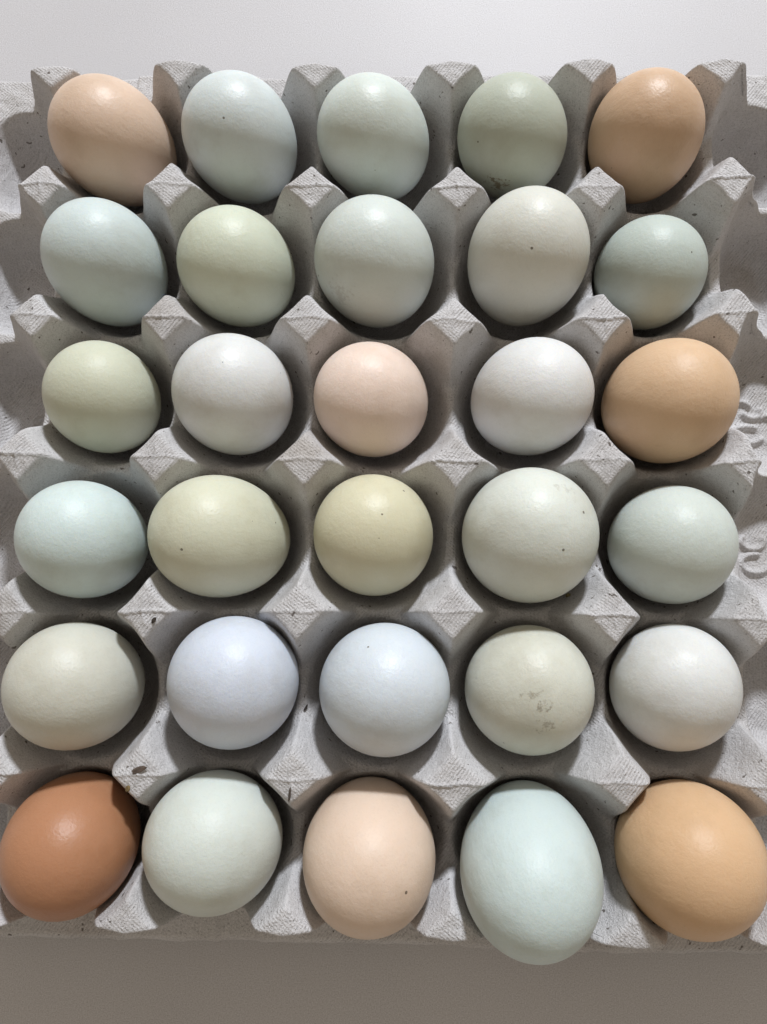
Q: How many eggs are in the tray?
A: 30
